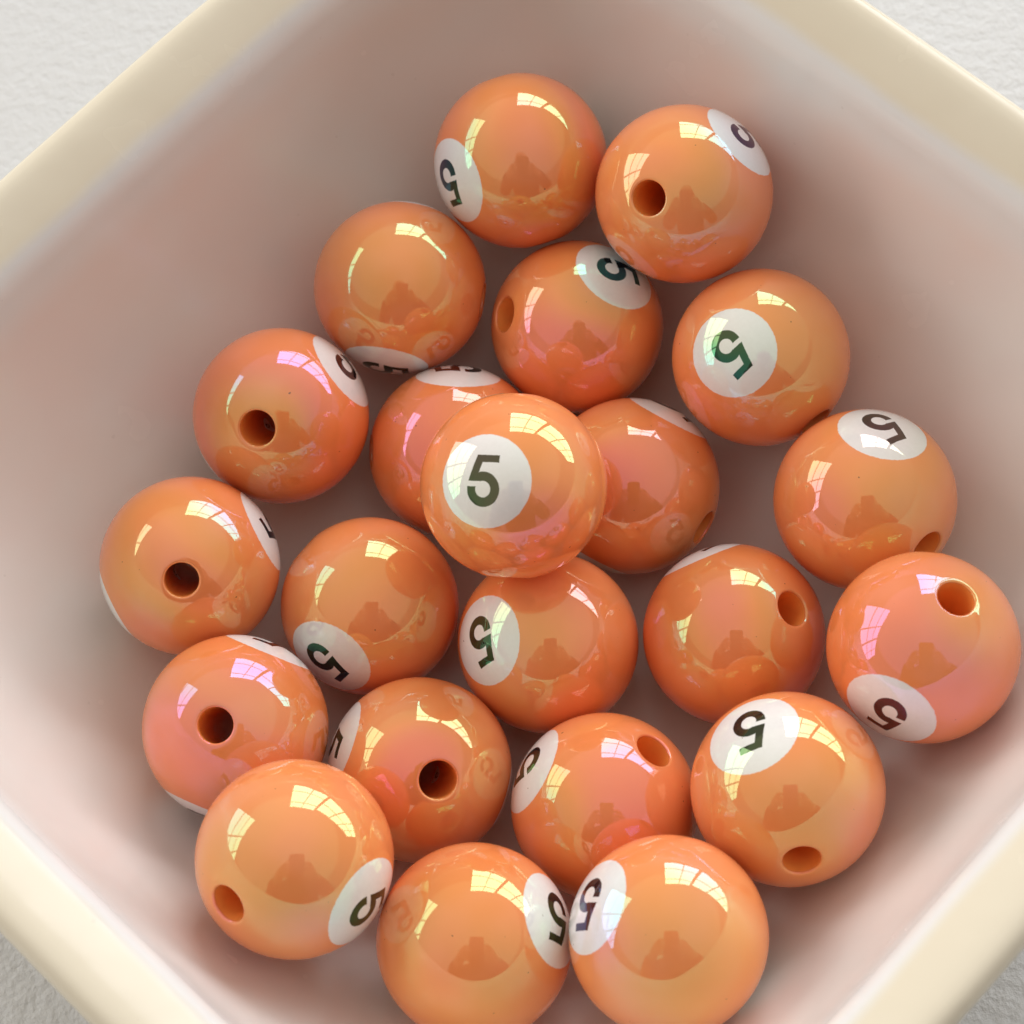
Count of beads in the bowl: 22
